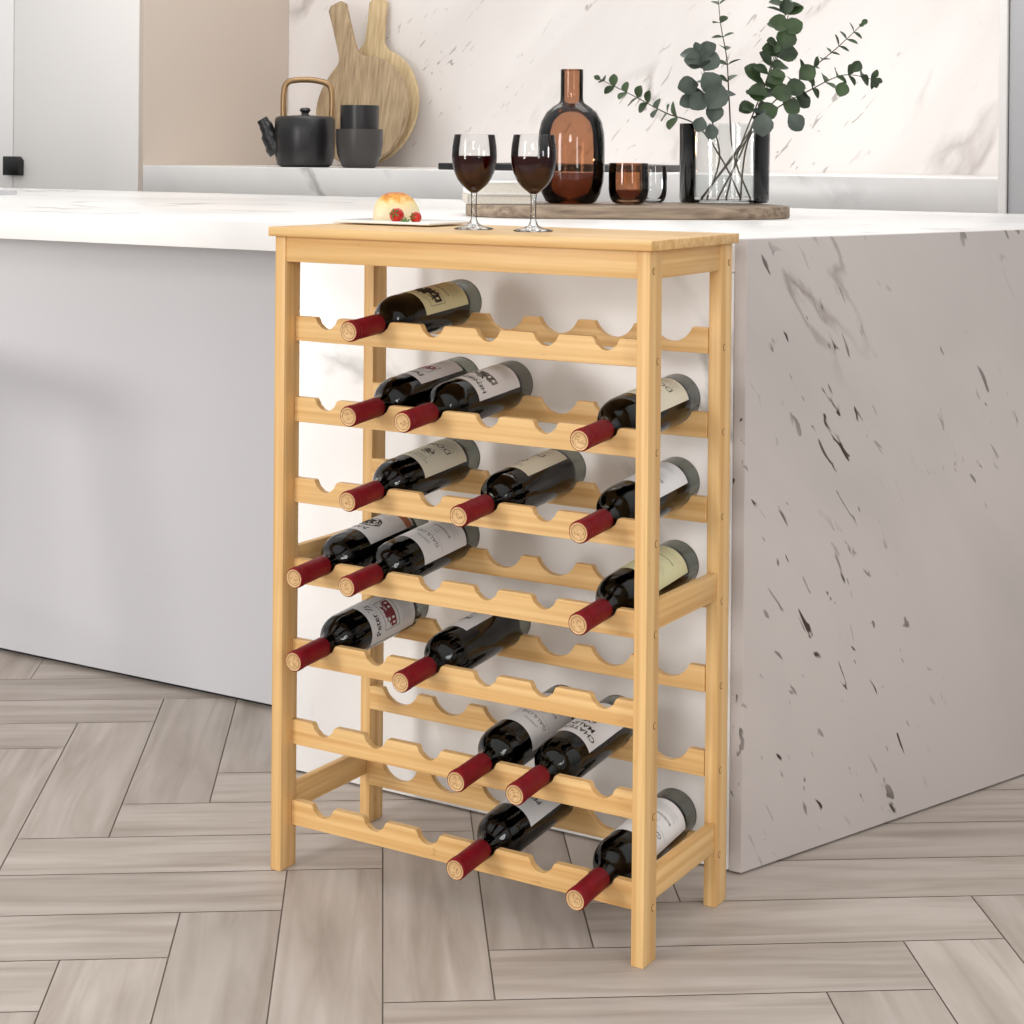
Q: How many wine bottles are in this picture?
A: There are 16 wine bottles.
